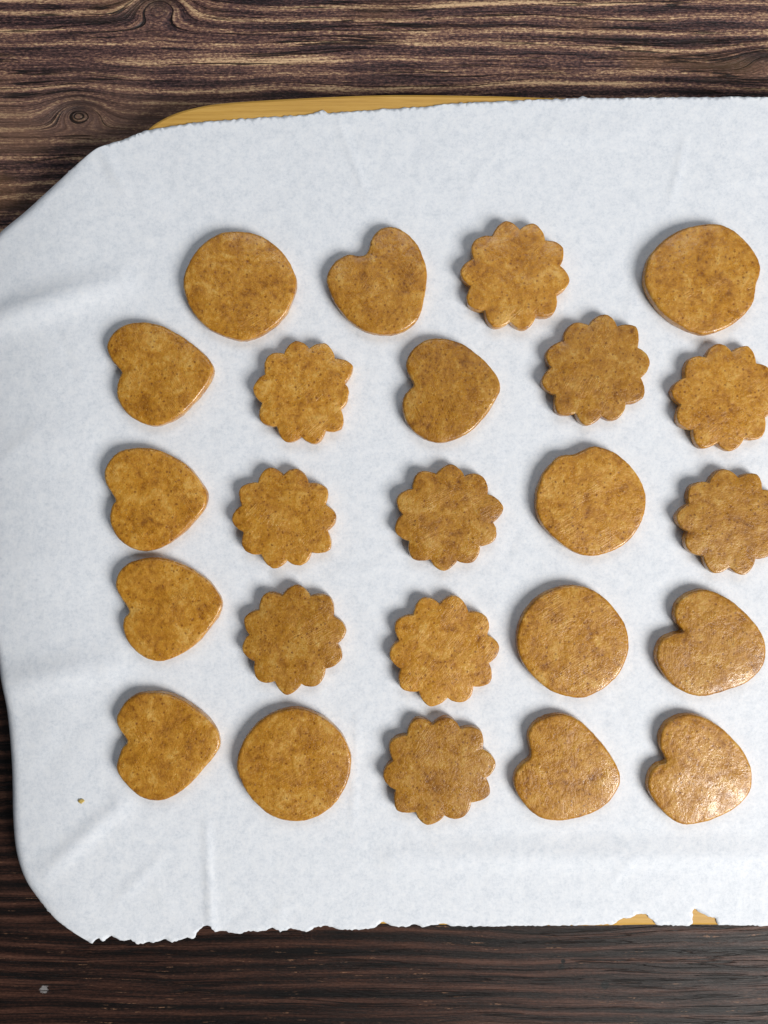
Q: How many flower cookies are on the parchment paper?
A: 10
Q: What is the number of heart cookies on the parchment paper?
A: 9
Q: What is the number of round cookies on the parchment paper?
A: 5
